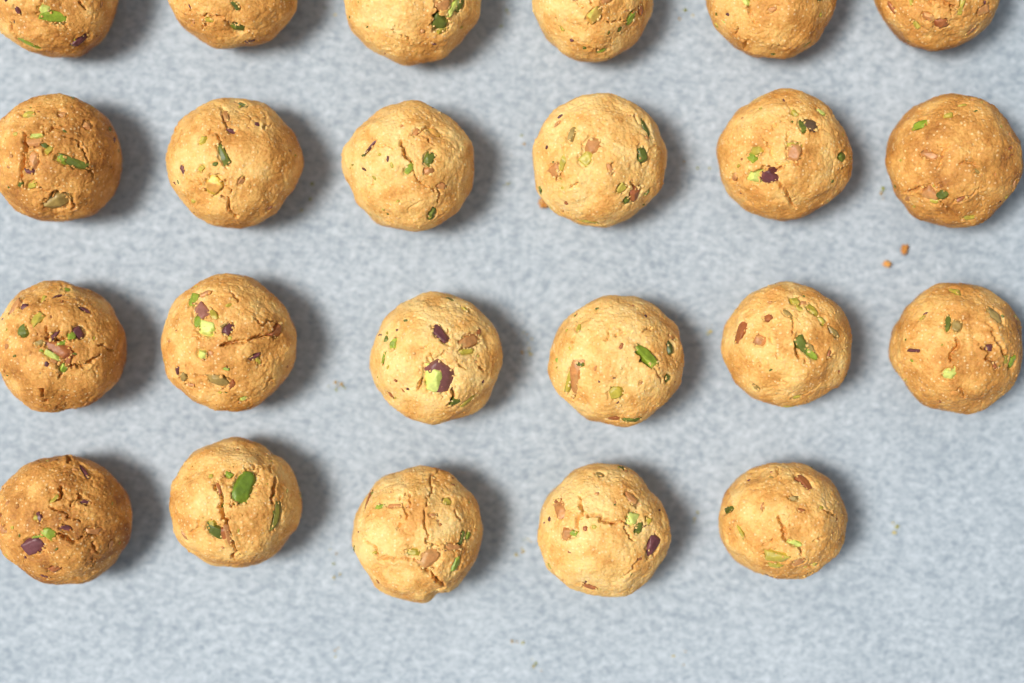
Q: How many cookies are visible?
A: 23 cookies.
